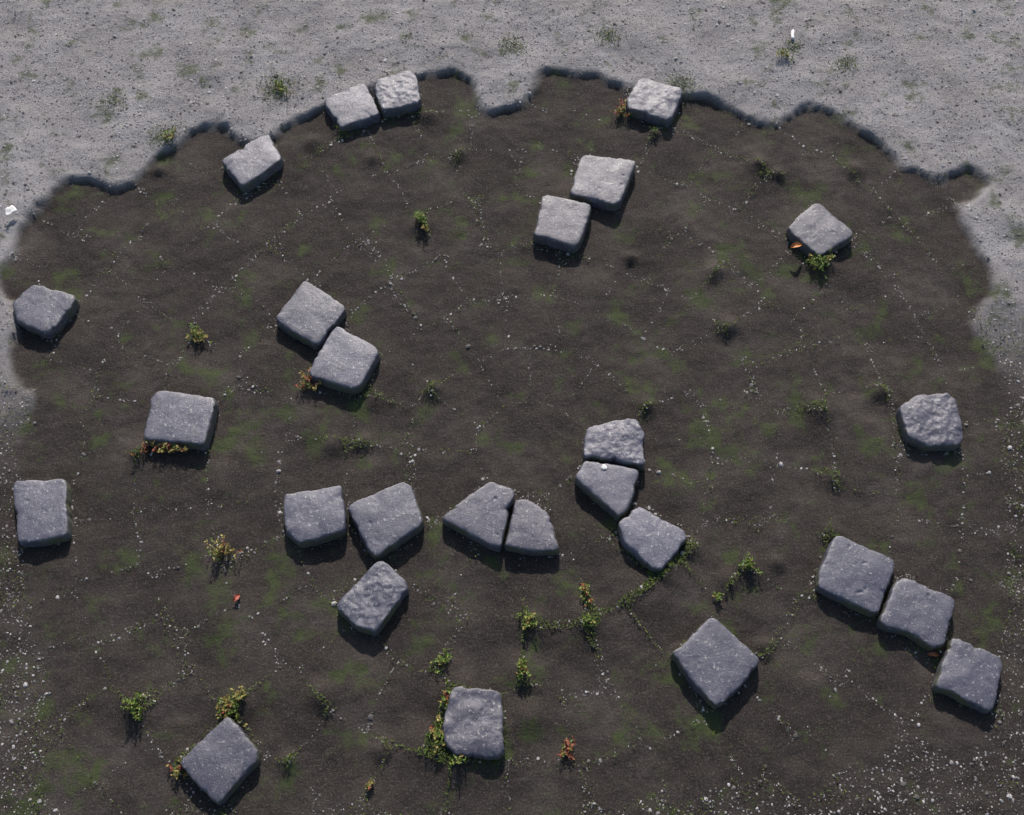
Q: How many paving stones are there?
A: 27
